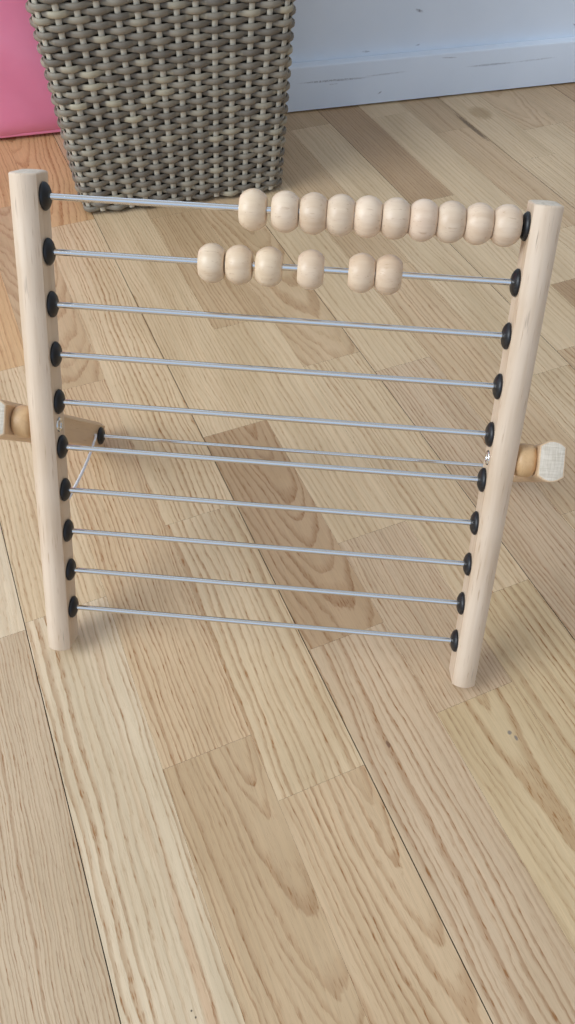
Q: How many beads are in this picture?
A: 16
